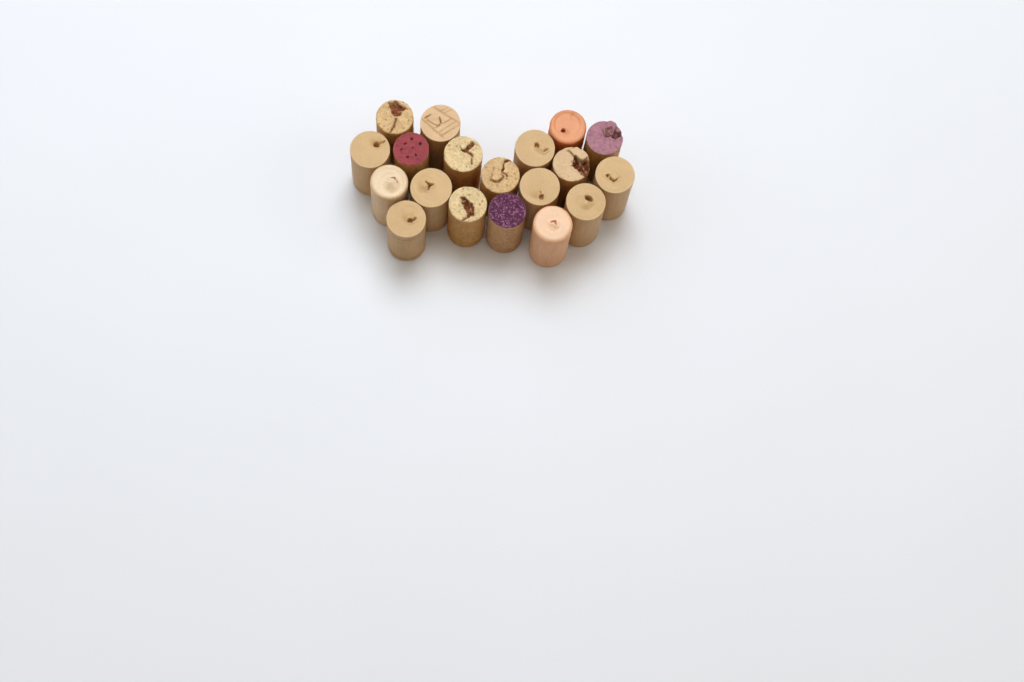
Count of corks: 19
